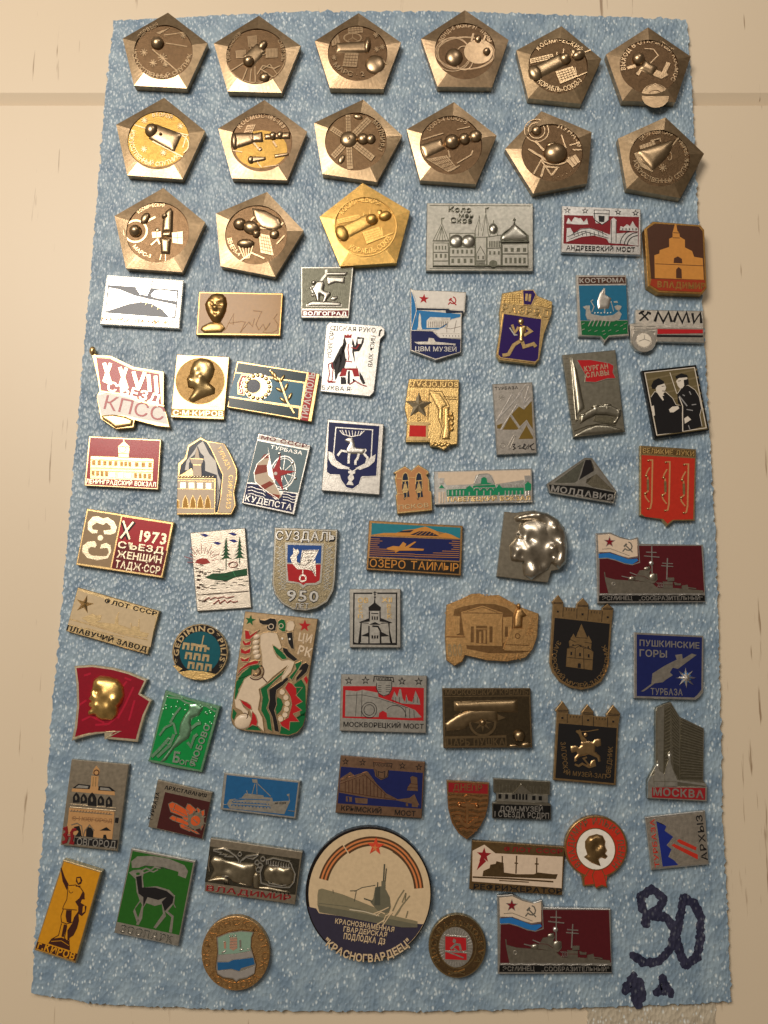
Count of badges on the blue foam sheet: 76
